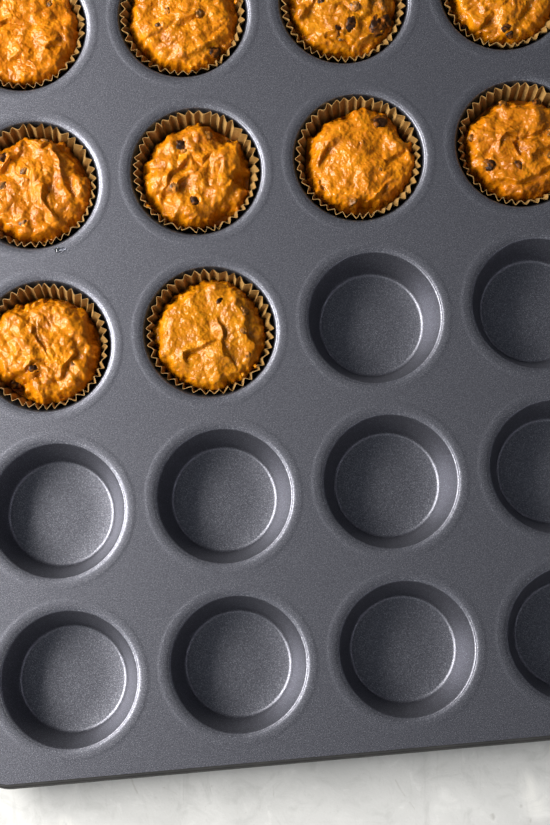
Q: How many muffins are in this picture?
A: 10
